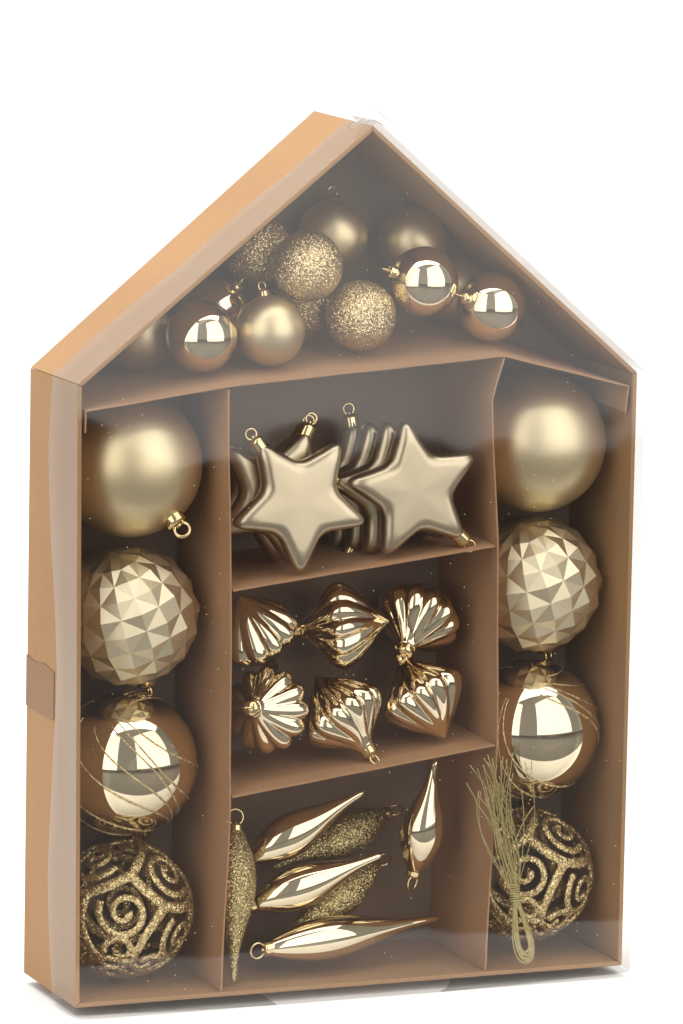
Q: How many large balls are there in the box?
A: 8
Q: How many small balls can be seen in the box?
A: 13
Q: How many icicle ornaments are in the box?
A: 7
